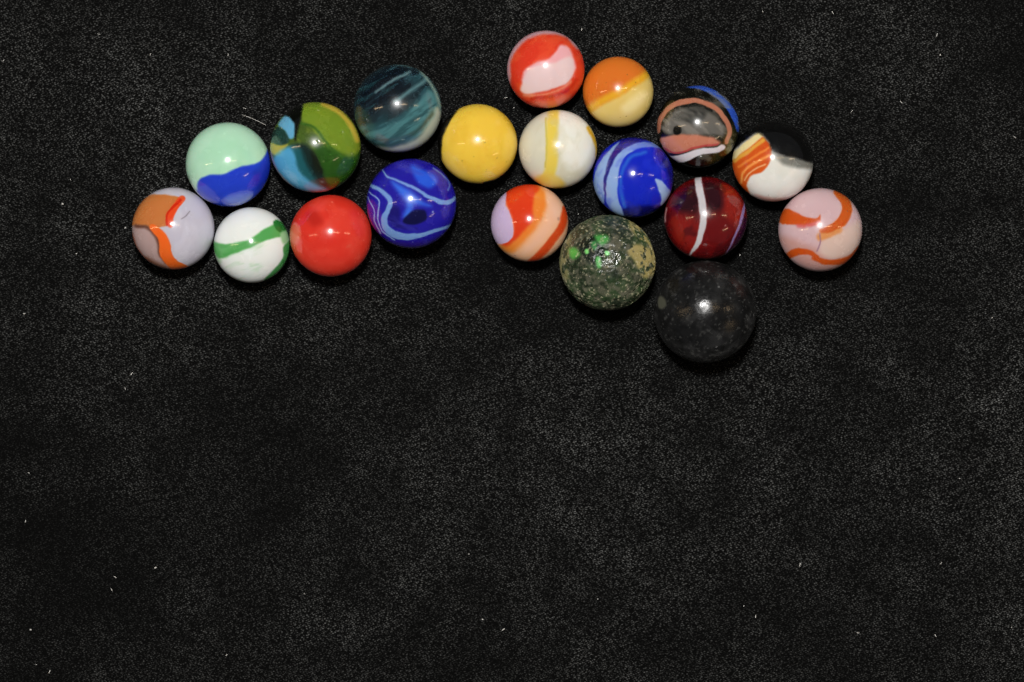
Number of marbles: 19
